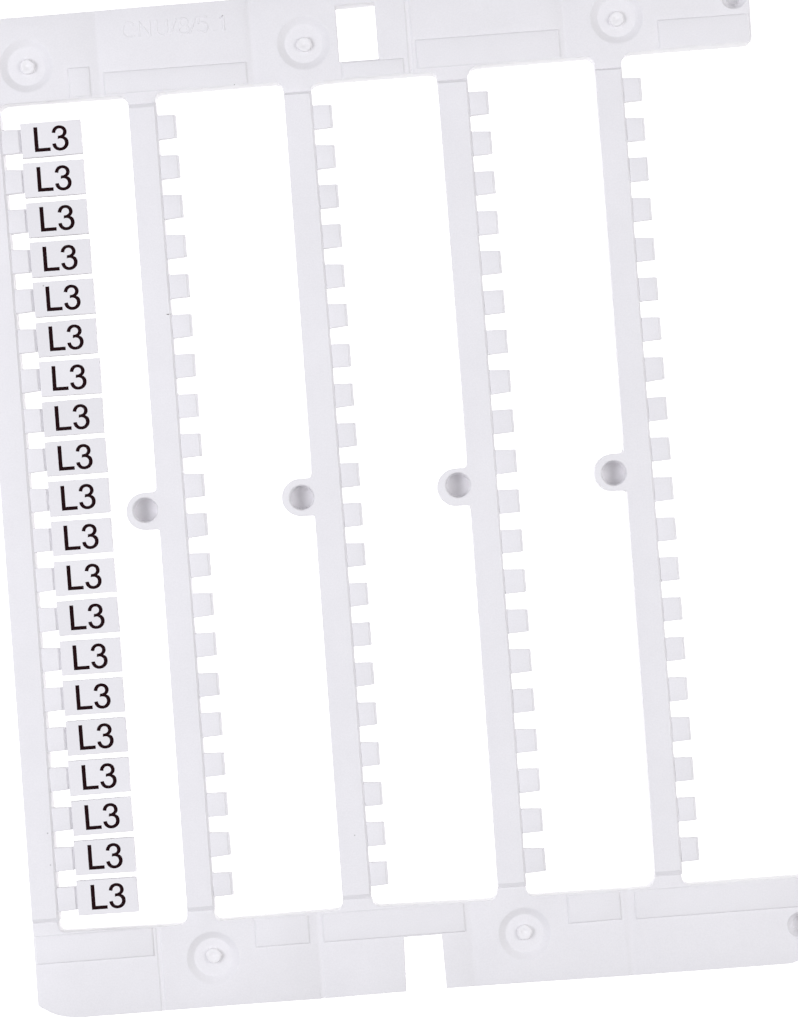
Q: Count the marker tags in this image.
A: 20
